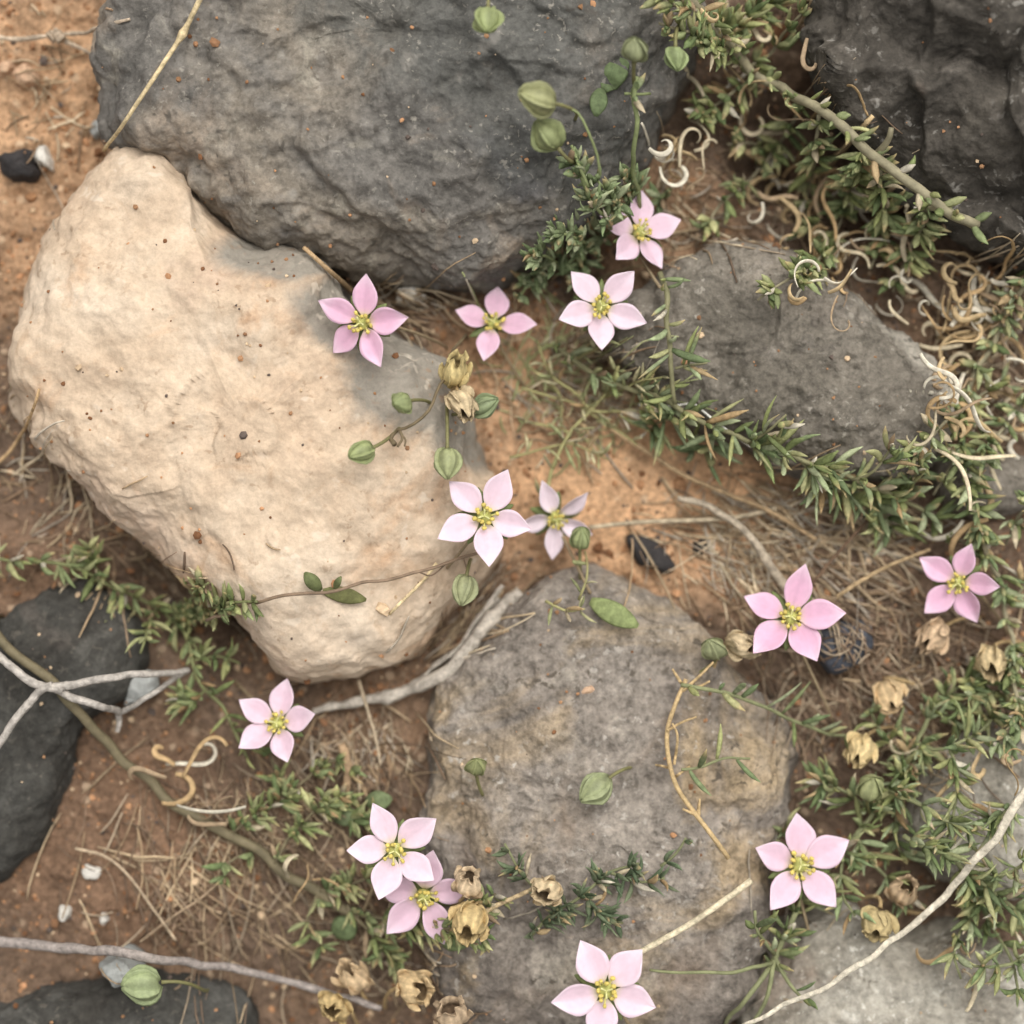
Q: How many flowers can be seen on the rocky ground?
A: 13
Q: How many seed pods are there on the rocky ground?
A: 16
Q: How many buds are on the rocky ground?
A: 16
